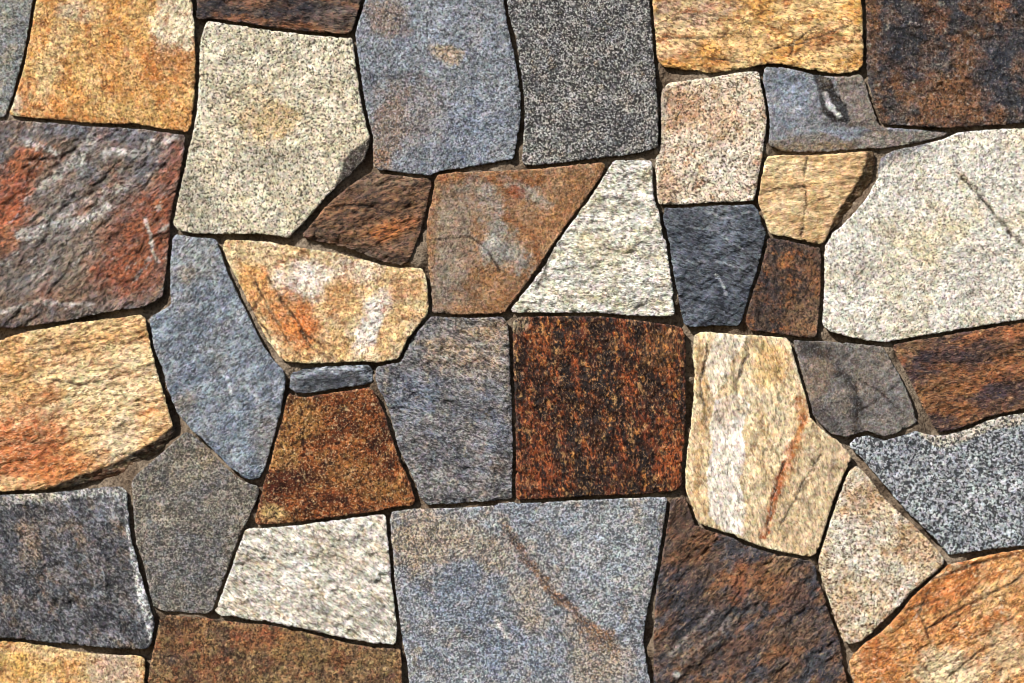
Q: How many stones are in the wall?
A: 38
